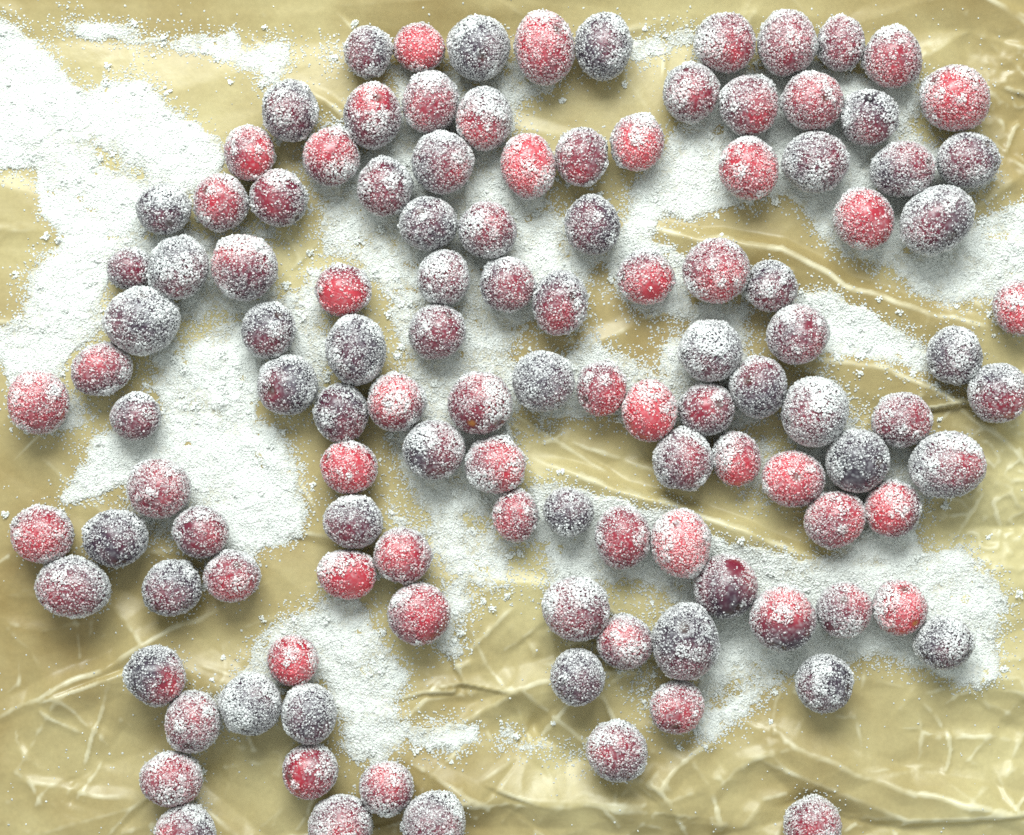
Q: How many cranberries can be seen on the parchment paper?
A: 119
